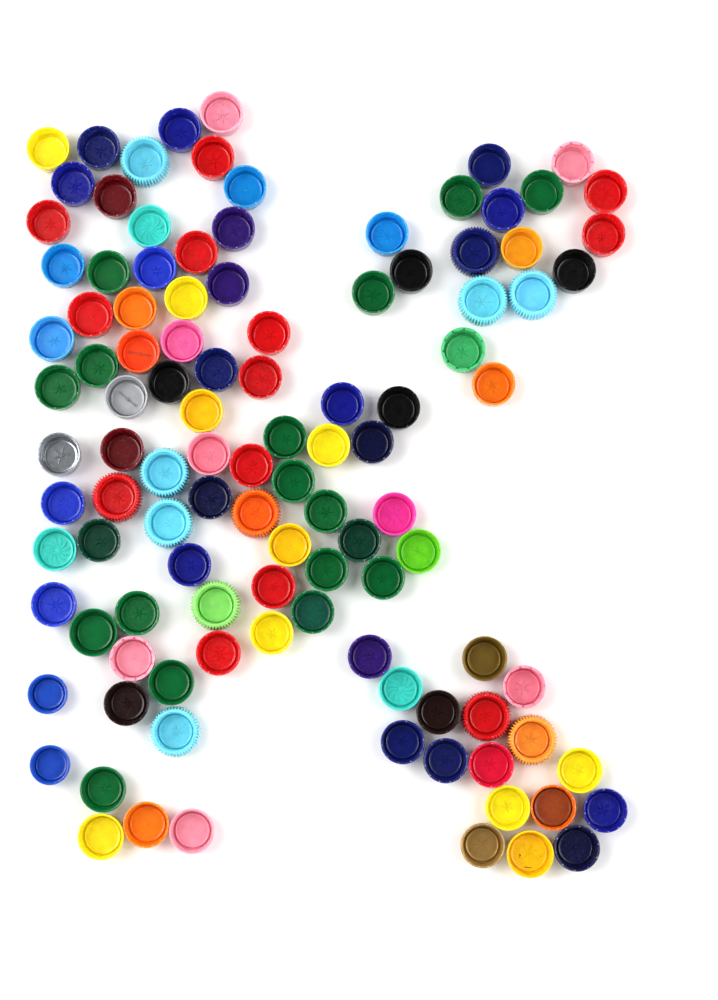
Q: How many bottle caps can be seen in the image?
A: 109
